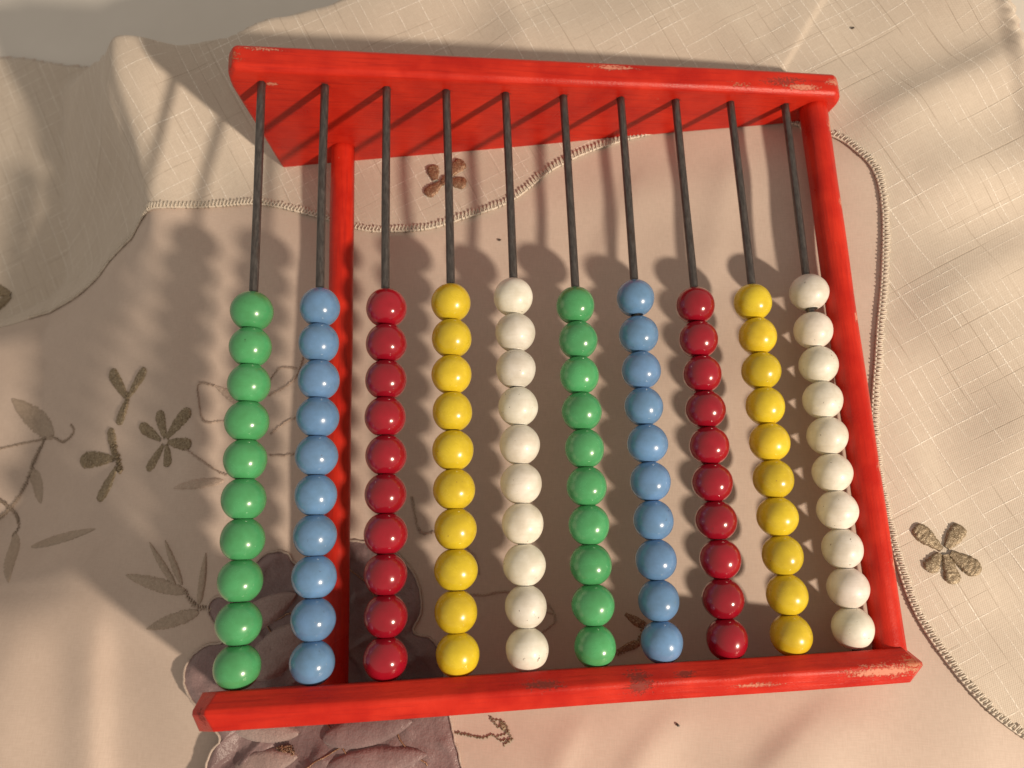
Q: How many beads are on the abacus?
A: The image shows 100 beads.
